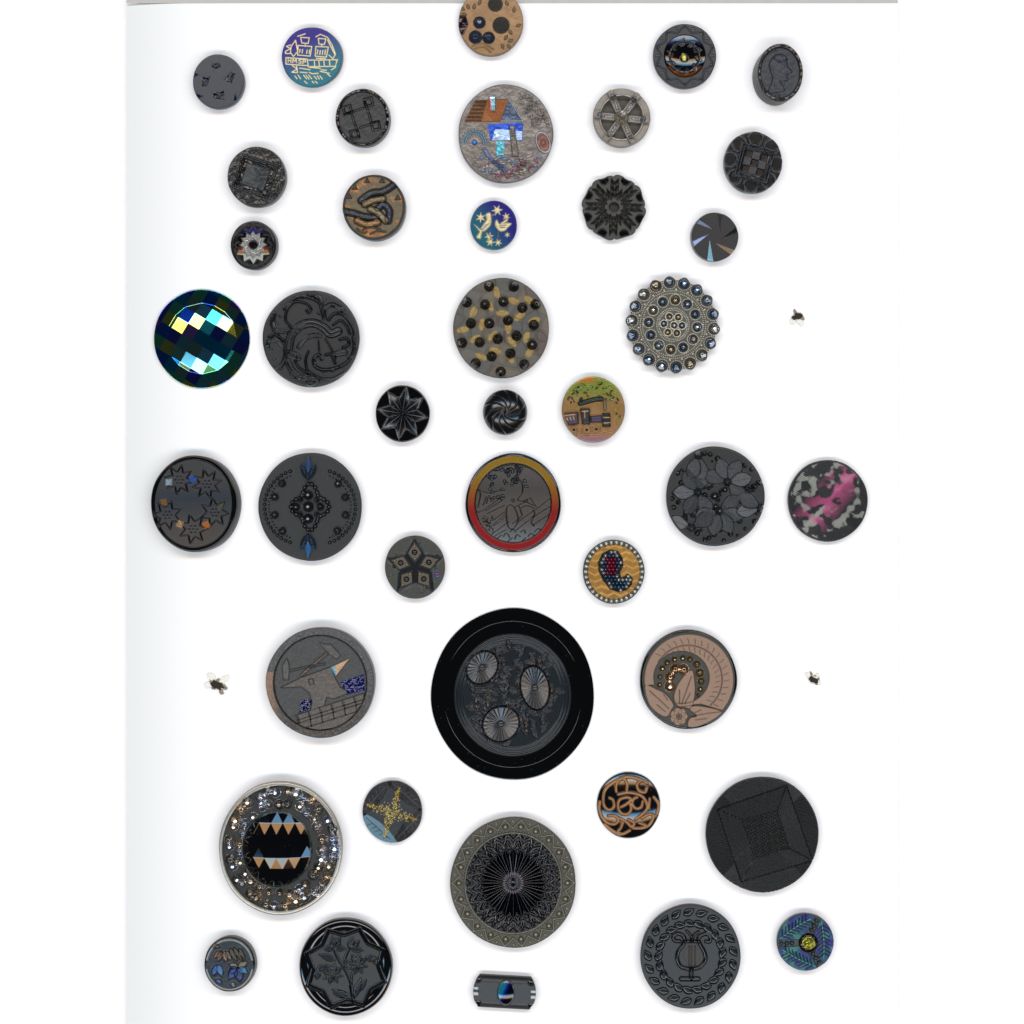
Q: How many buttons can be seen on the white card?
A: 42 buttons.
